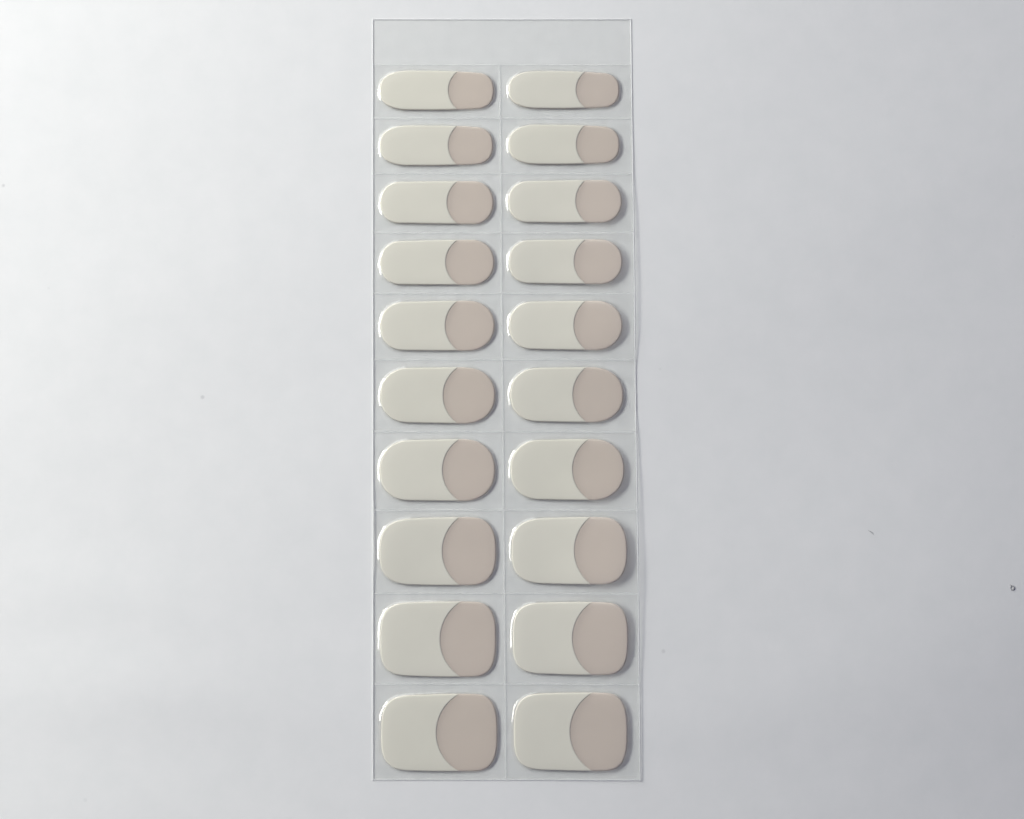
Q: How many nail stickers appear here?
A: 20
